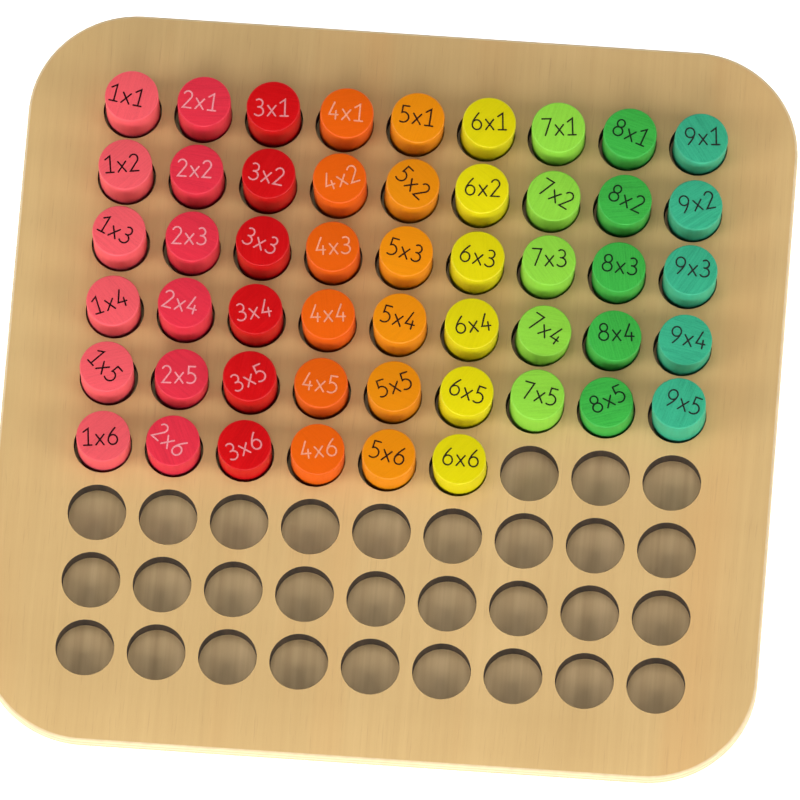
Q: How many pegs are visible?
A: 51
